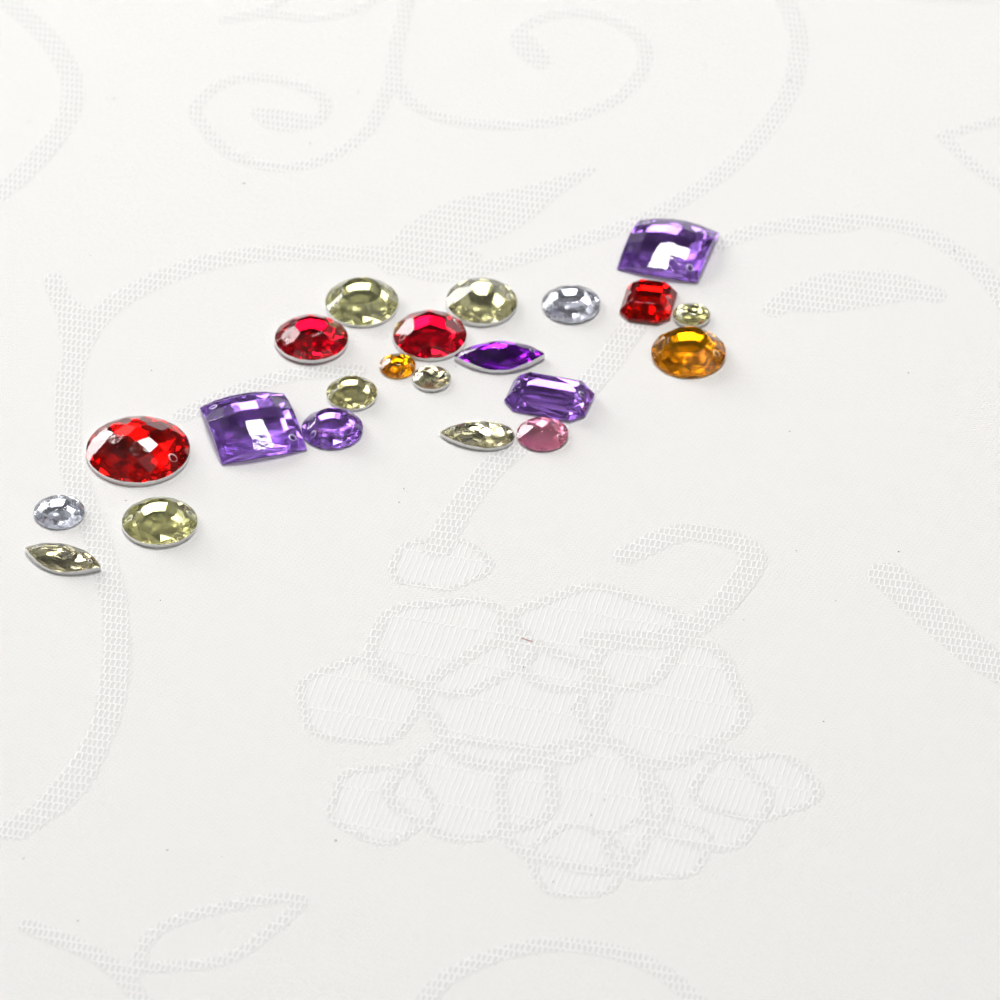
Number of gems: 22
